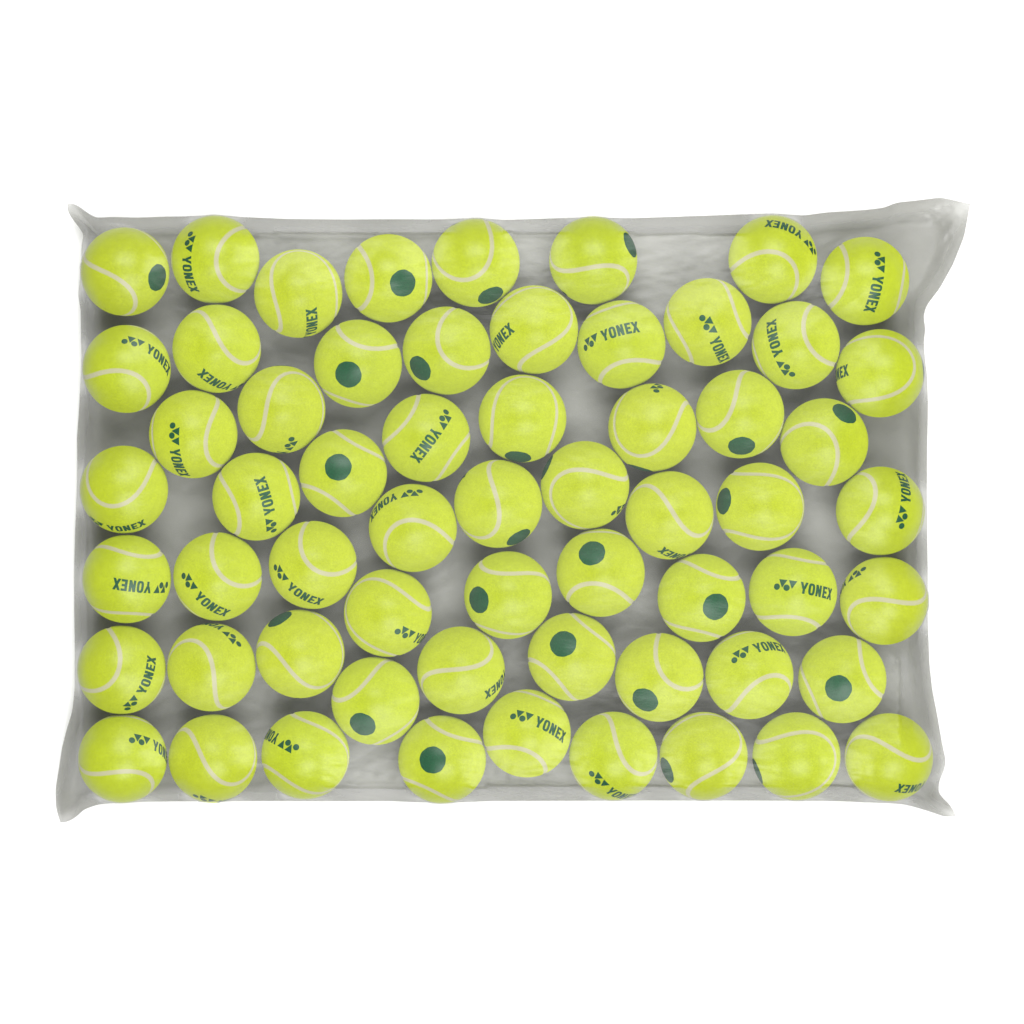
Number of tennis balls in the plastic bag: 60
